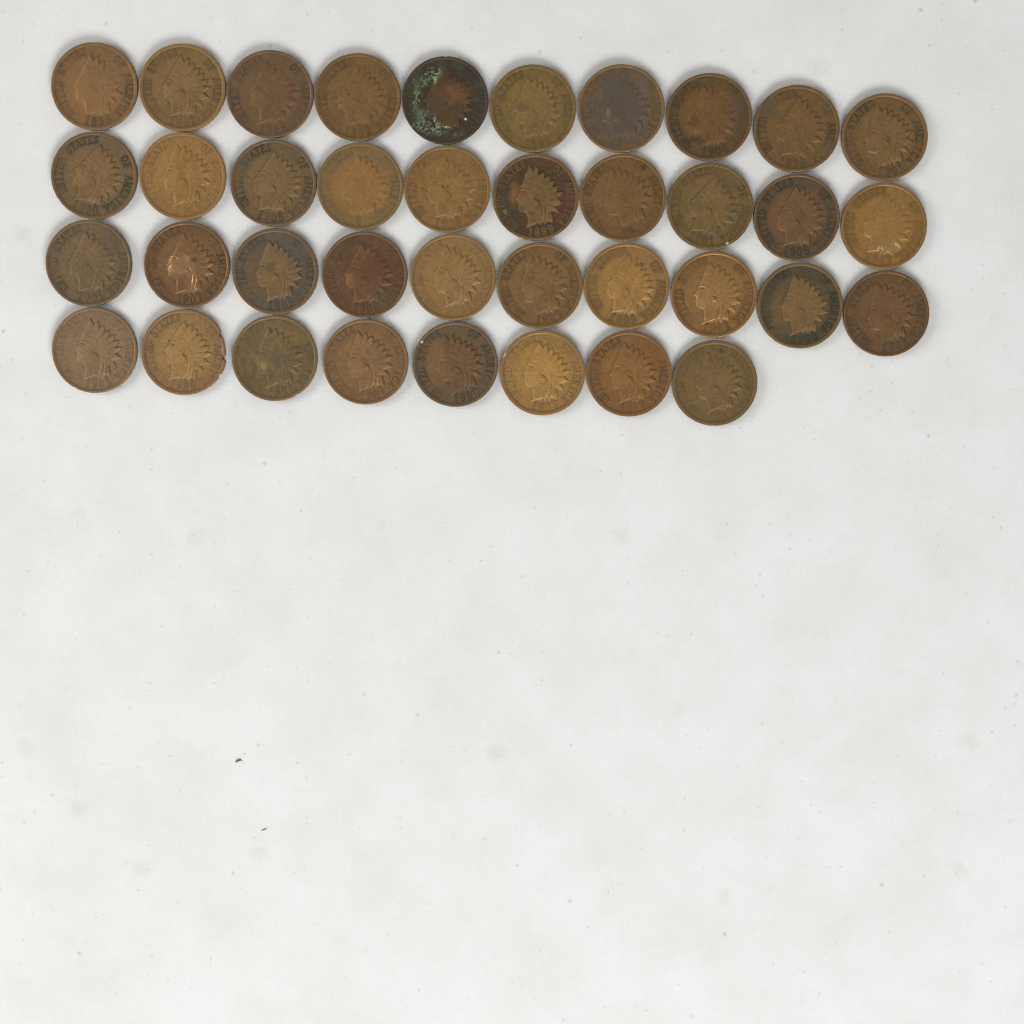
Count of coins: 38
